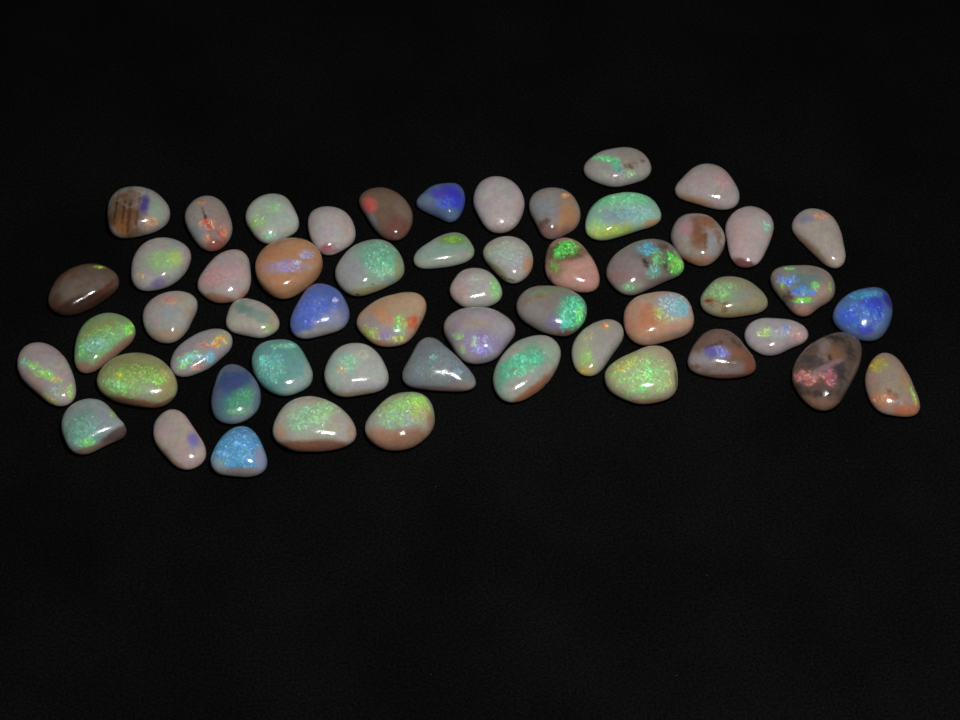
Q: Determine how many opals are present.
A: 54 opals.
